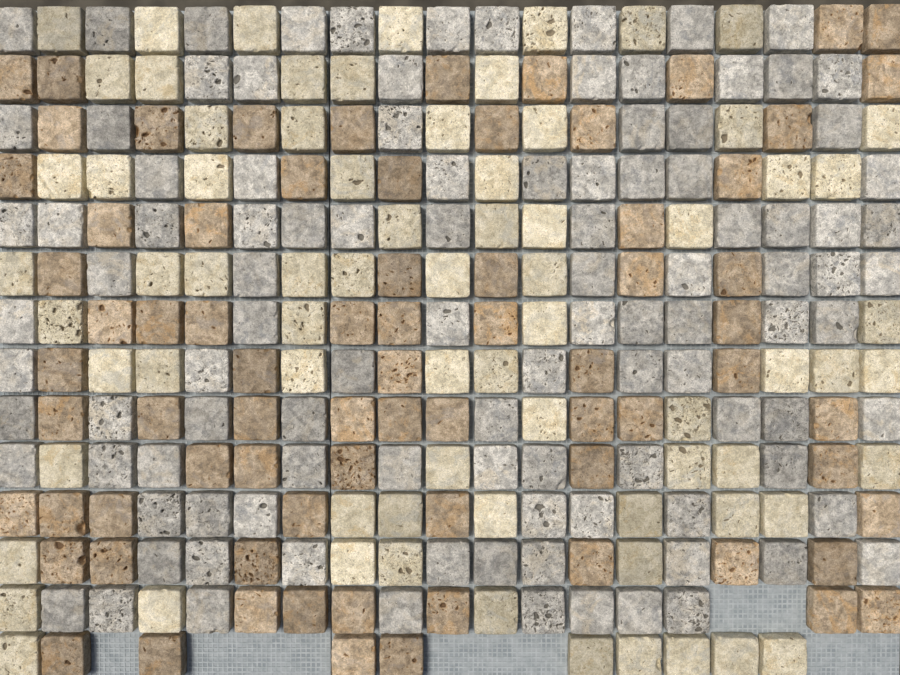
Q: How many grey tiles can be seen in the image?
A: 106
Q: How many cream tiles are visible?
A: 74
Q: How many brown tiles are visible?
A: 75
